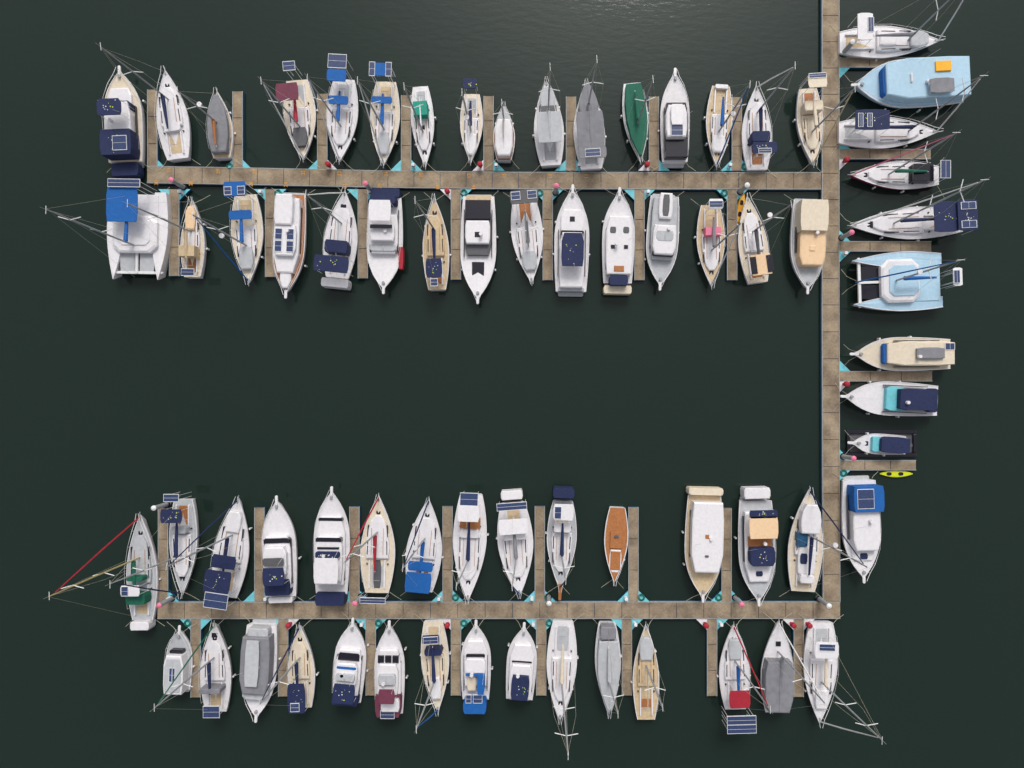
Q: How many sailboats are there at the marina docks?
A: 46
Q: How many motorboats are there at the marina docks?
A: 24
